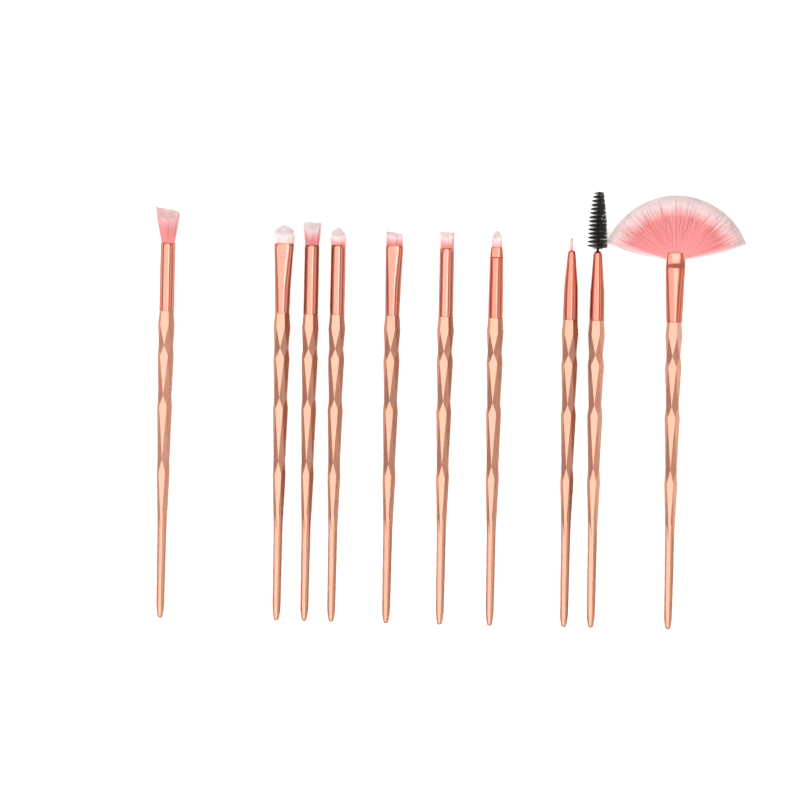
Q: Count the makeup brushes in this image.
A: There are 10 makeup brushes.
